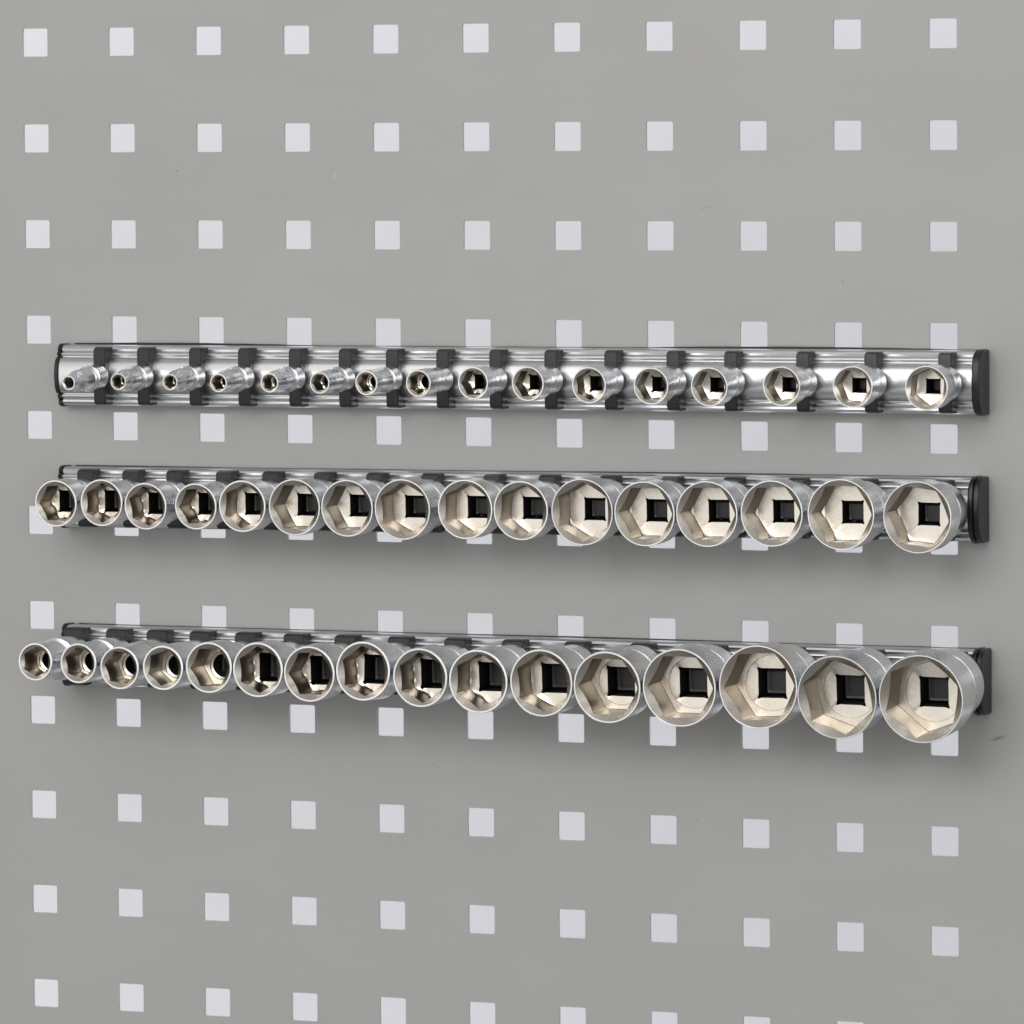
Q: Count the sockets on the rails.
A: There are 48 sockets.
